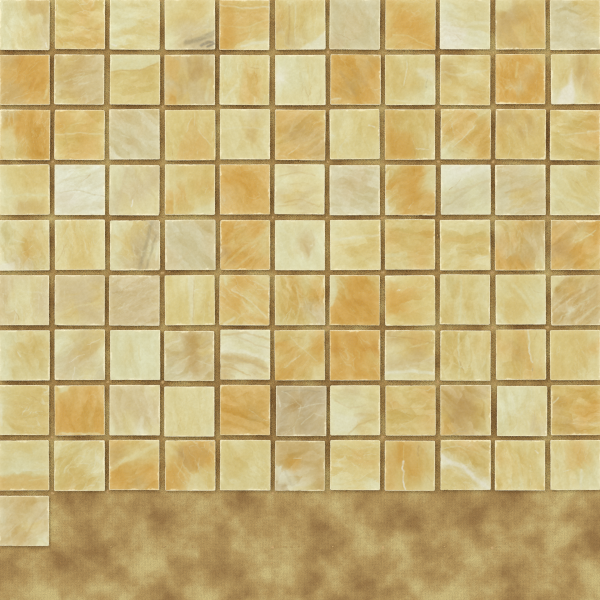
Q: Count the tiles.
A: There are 100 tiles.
